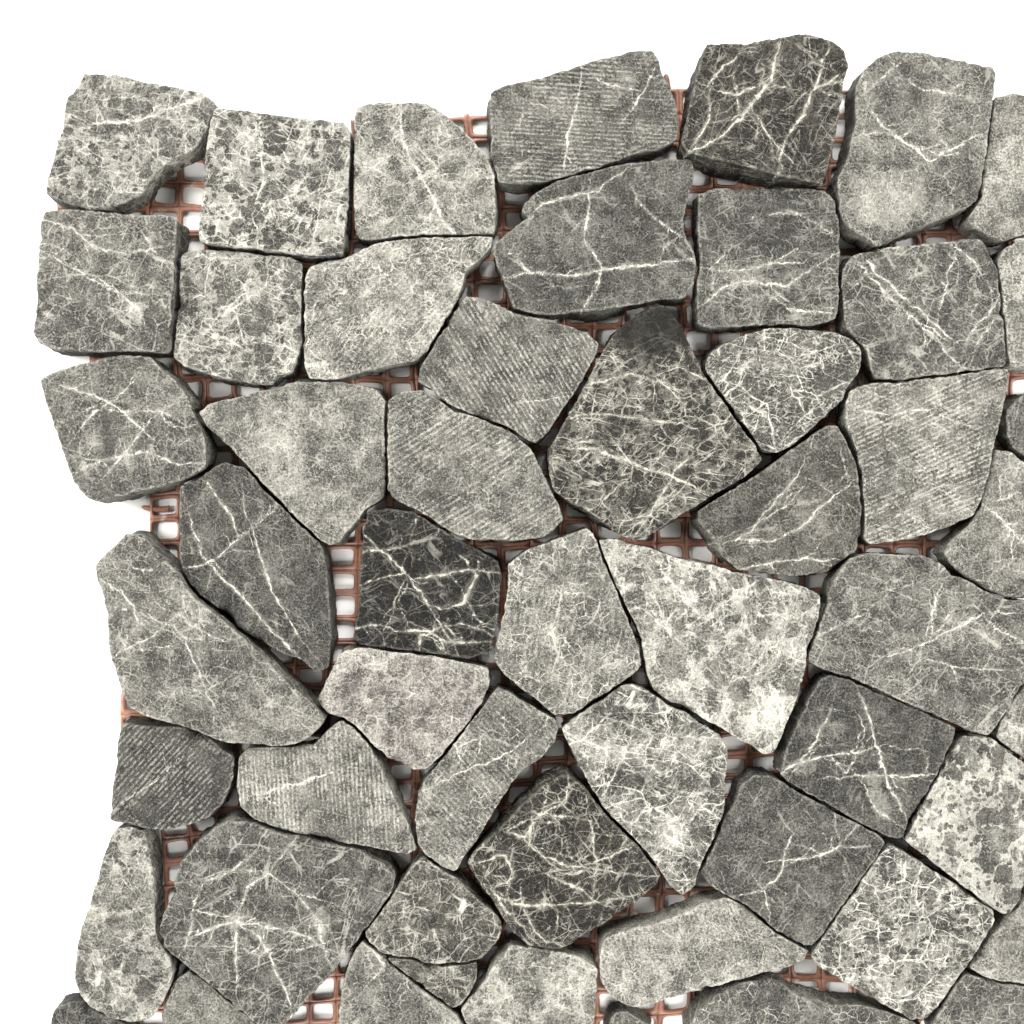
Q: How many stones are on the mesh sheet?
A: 54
